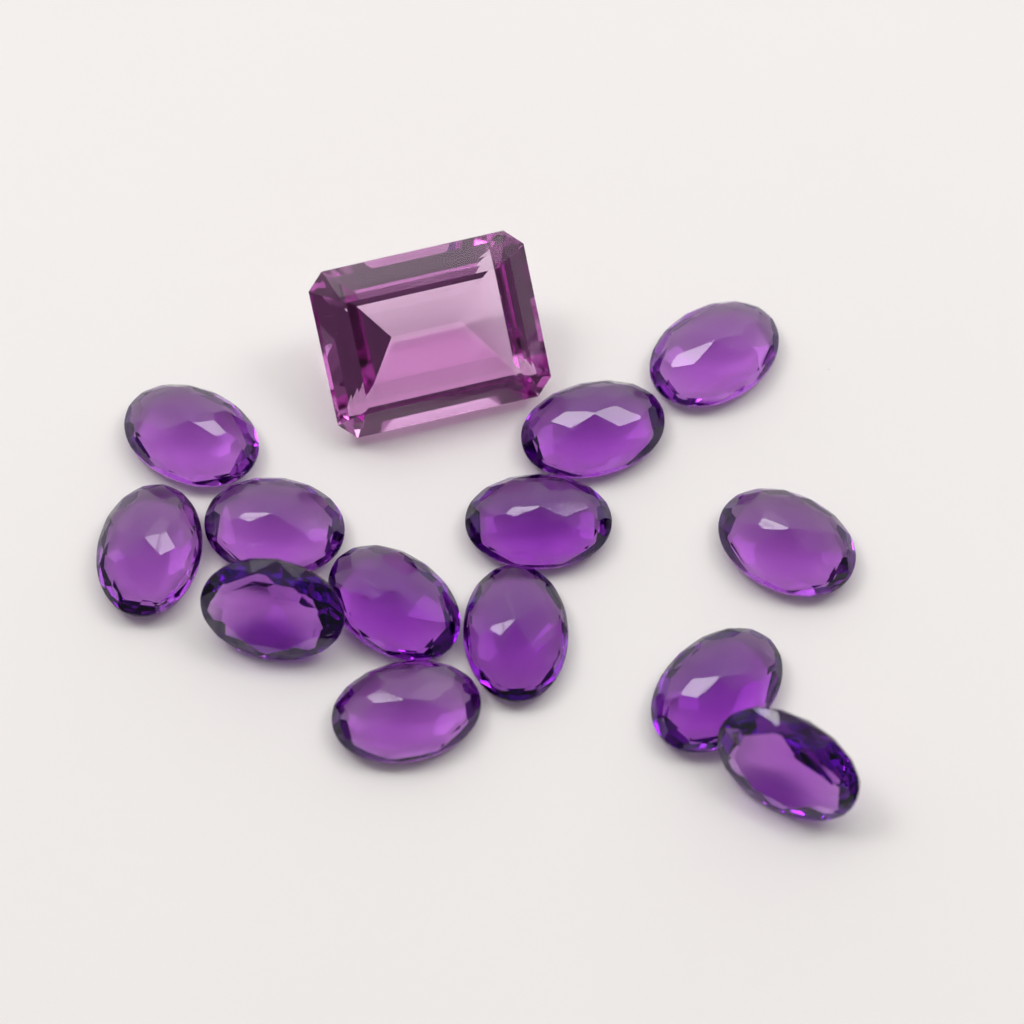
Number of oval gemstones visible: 13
